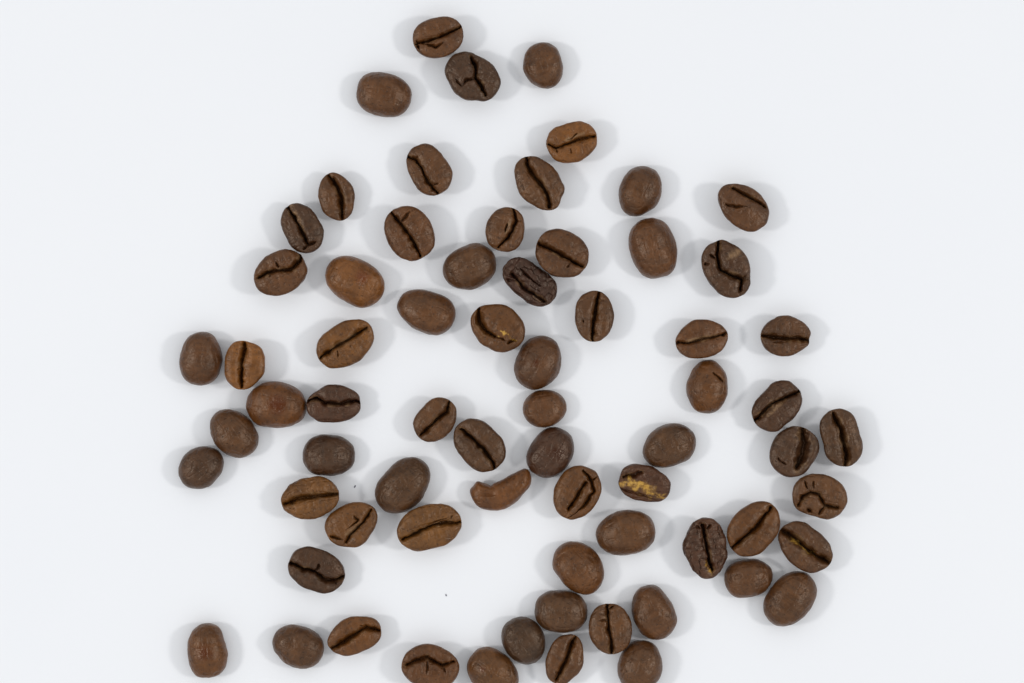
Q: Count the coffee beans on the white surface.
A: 70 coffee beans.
